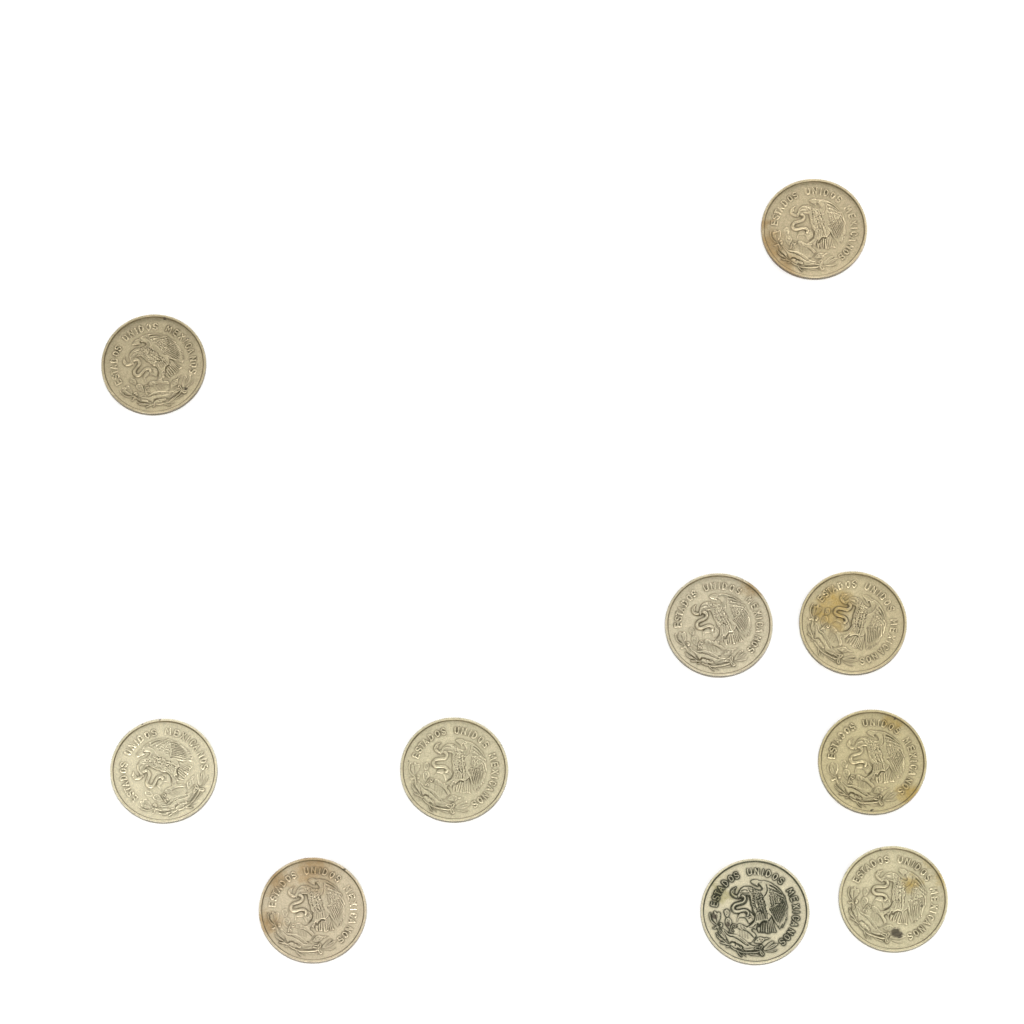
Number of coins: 10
